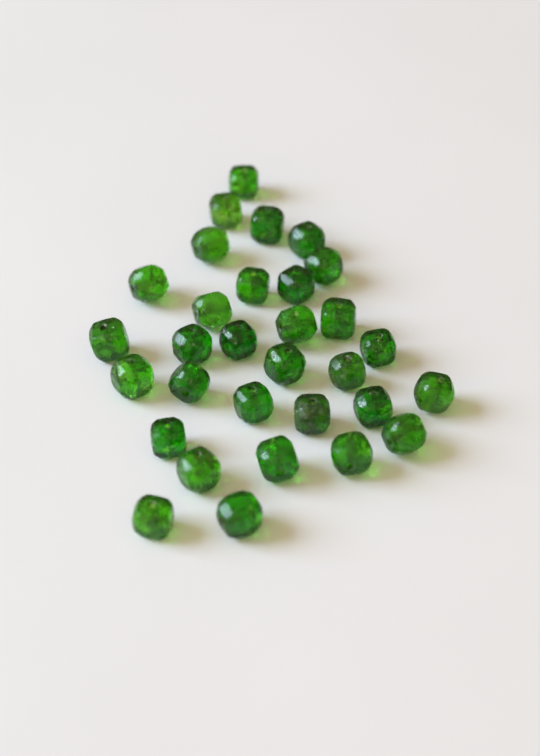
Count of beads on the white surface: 31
